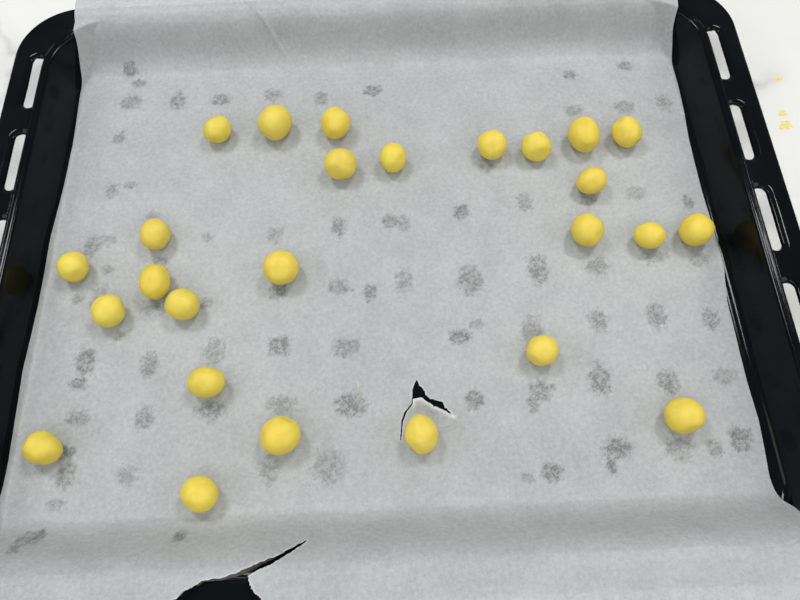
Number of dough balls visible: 26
